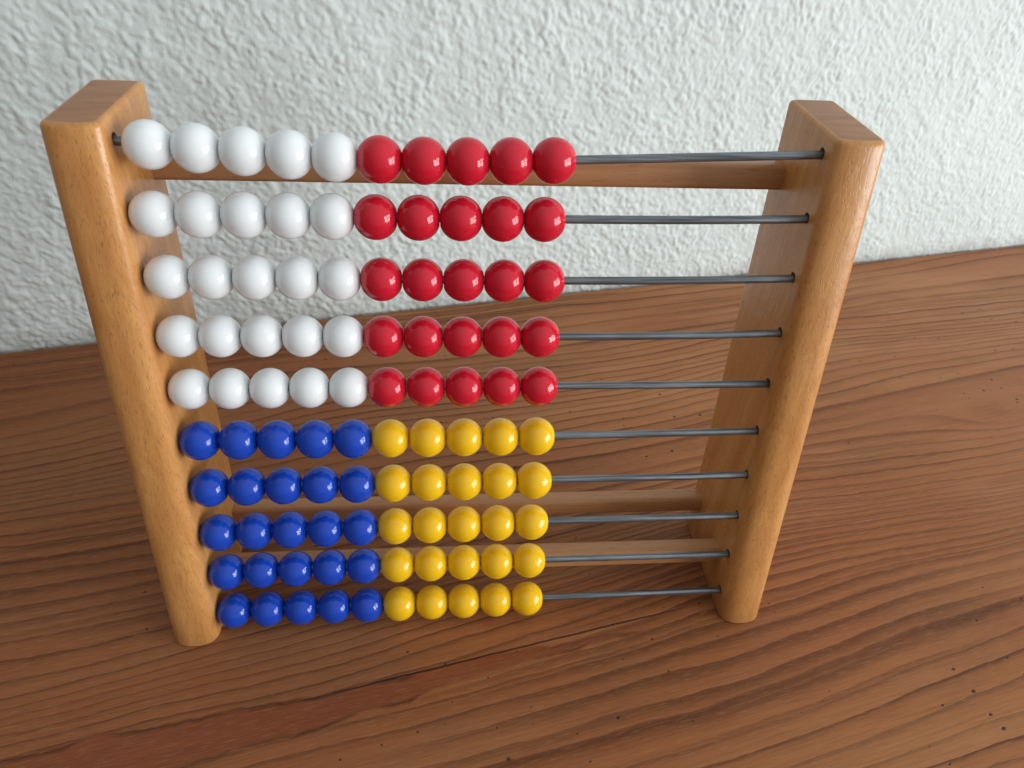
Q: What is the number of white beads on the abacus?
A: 25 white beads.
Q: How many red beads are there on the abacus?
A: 25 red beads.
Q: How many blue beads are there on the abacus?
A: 25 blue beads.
